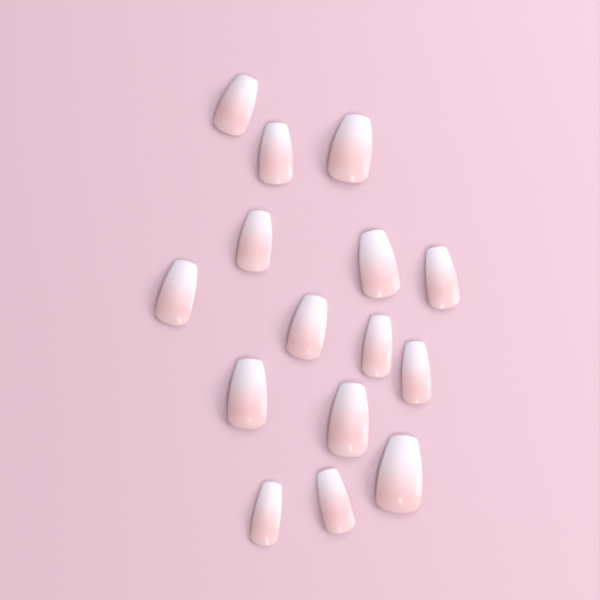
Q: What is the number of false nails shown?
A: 15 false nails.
